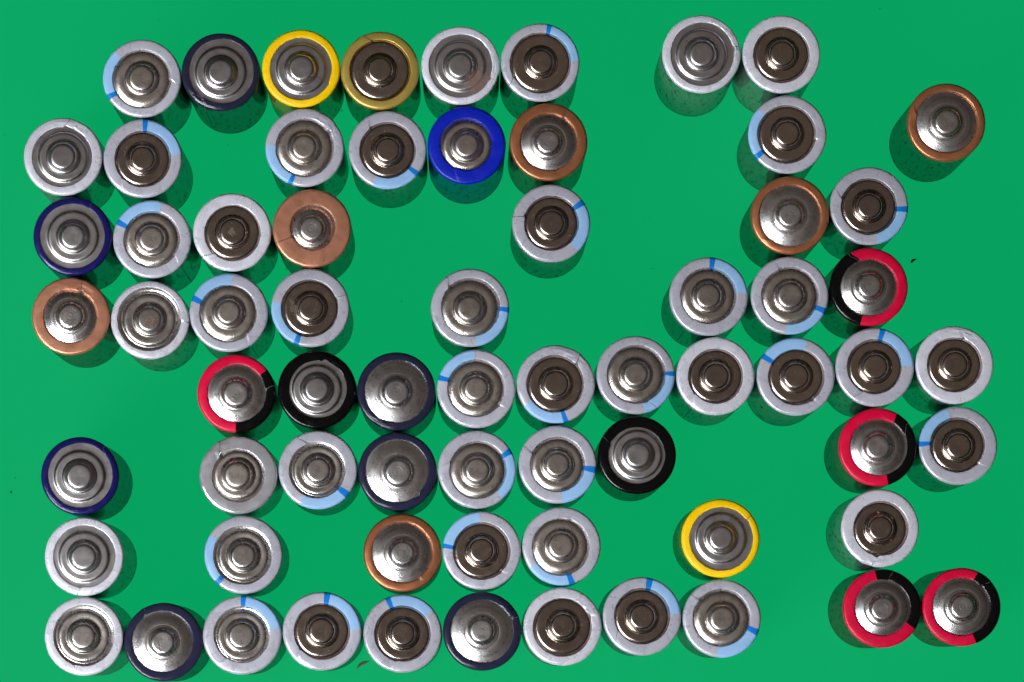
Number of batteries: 68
